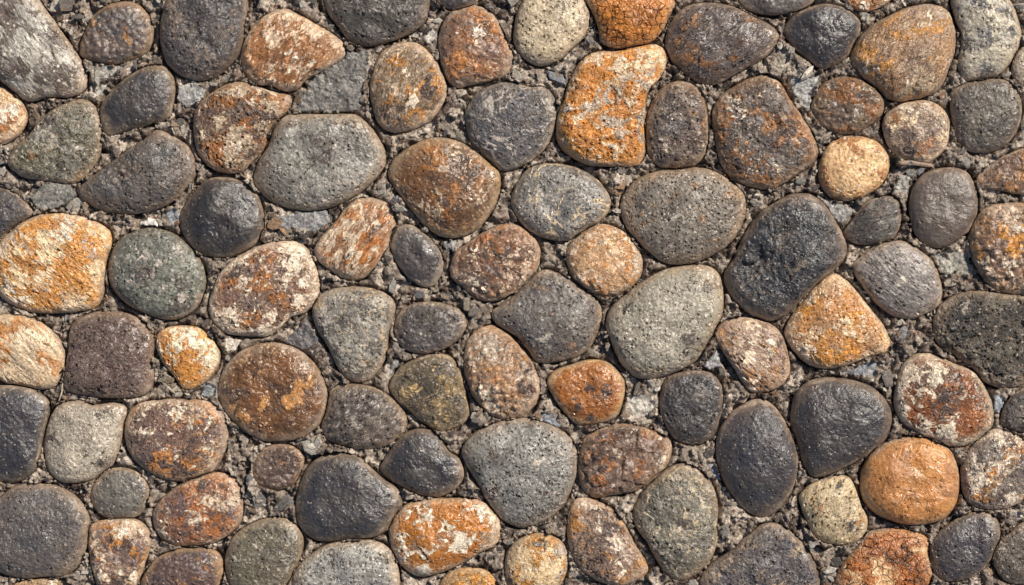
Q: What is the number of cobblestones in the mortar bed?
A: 97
